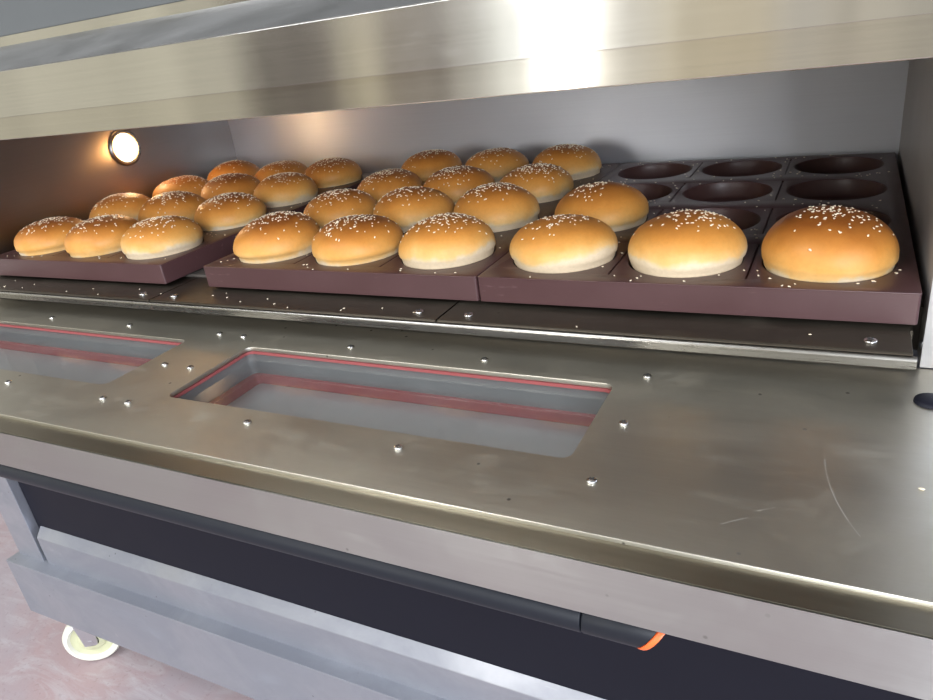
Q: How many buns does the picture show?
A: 28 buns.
